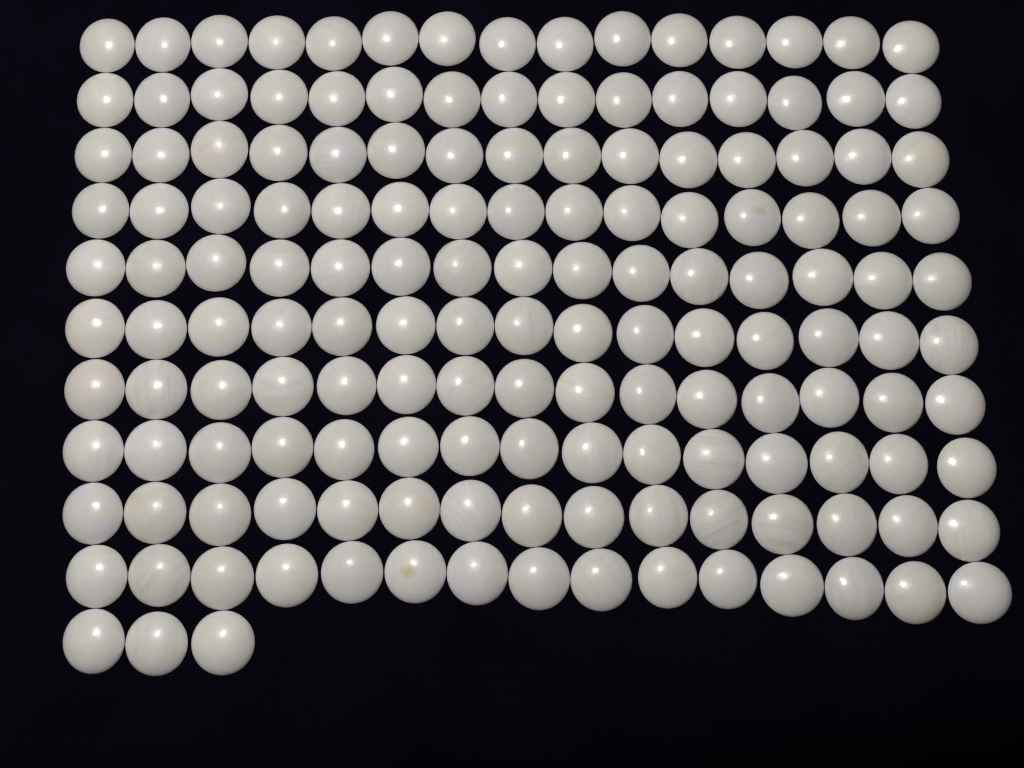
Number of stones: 153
